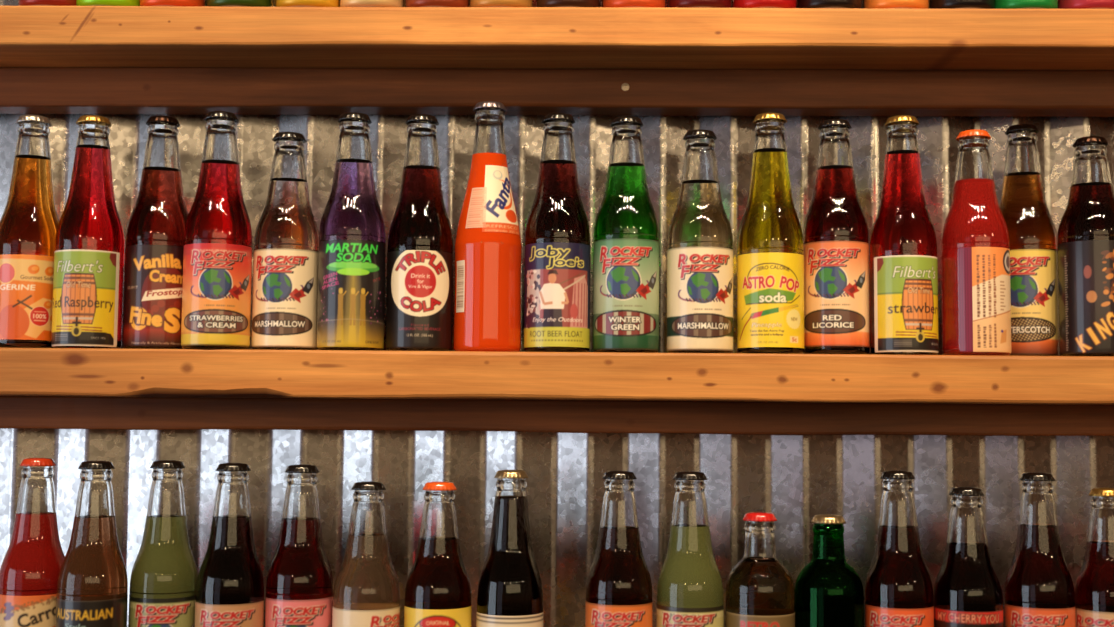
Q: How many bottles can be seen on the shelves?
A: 33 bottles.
